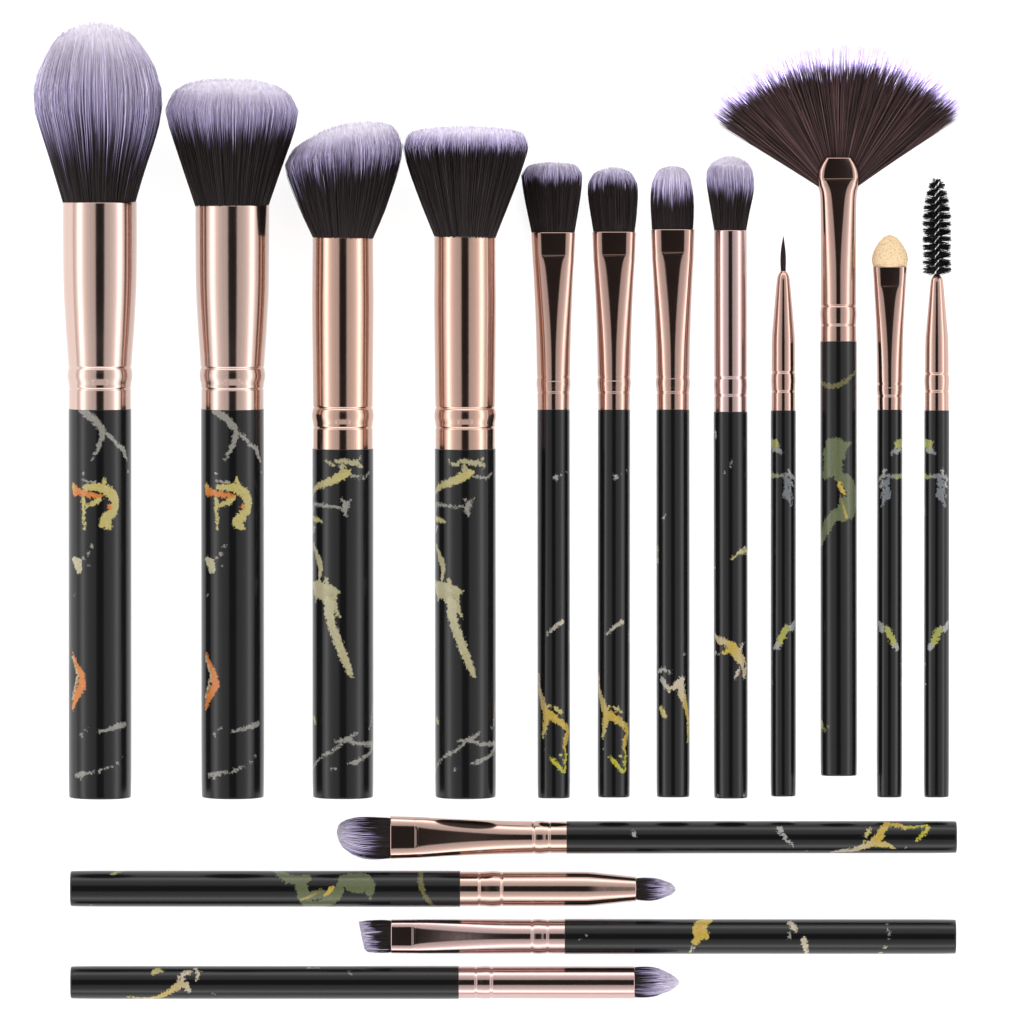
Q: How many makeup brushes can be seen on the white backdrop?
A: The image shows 16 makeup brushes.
